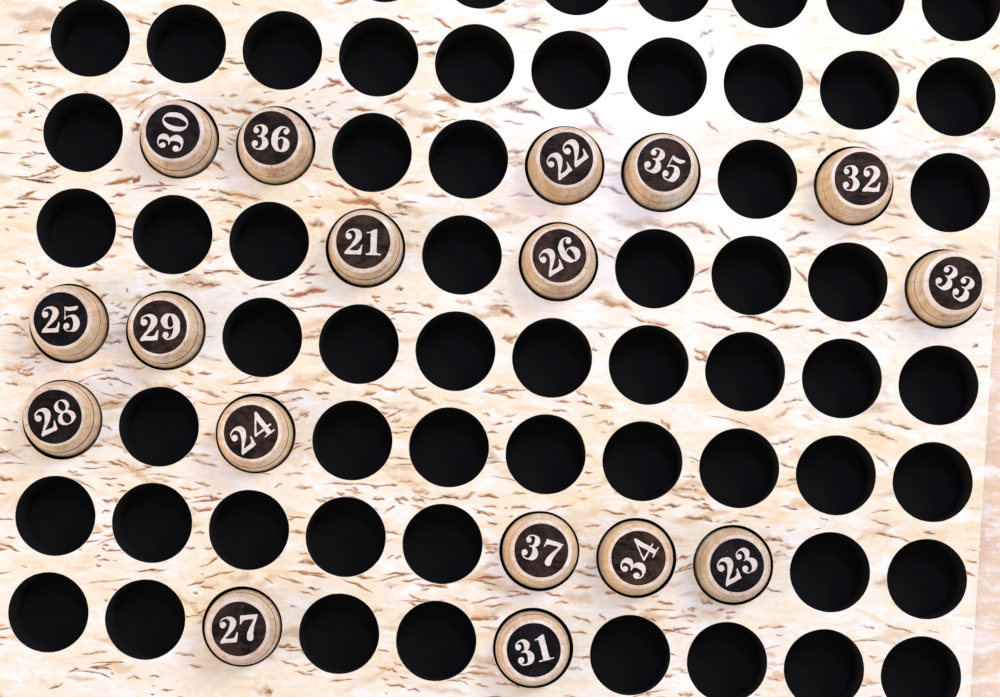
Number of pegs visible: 17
